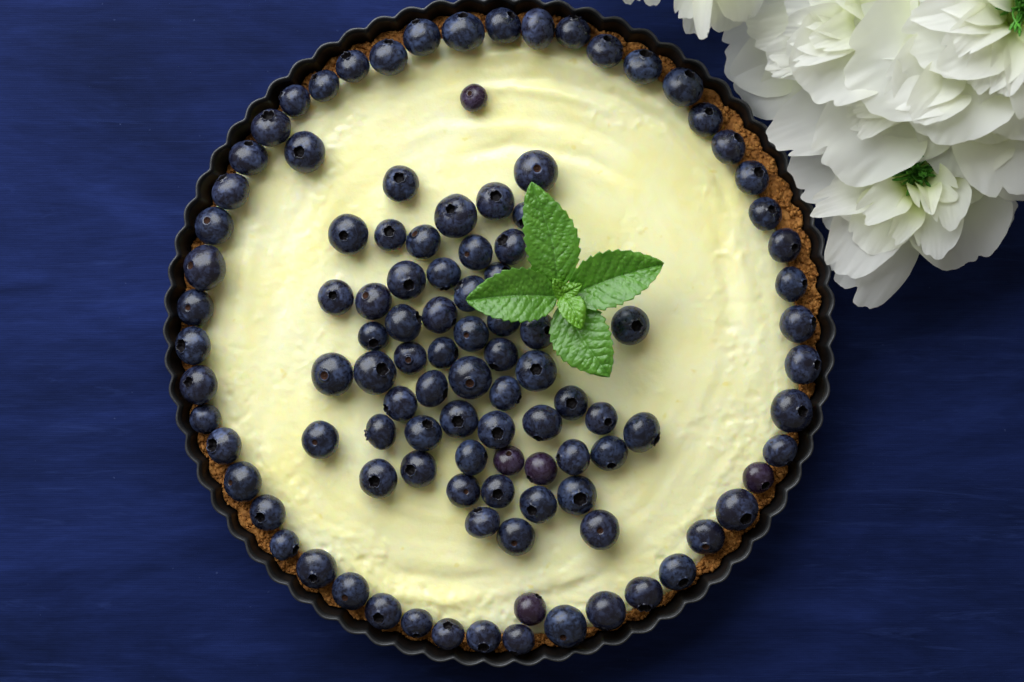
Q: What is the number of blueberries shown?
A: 108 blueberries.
